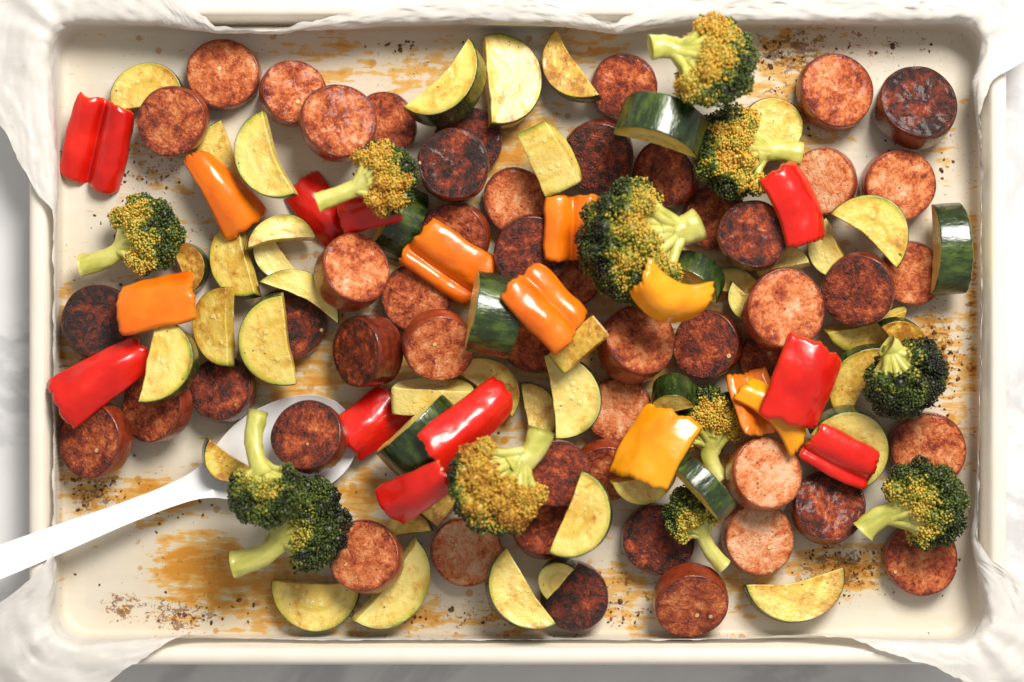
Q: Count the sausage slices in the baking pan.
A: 51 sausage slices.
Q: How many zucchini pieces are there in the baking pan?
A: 48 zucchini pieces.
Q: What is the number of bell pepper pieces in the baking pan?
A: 19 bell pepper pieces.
